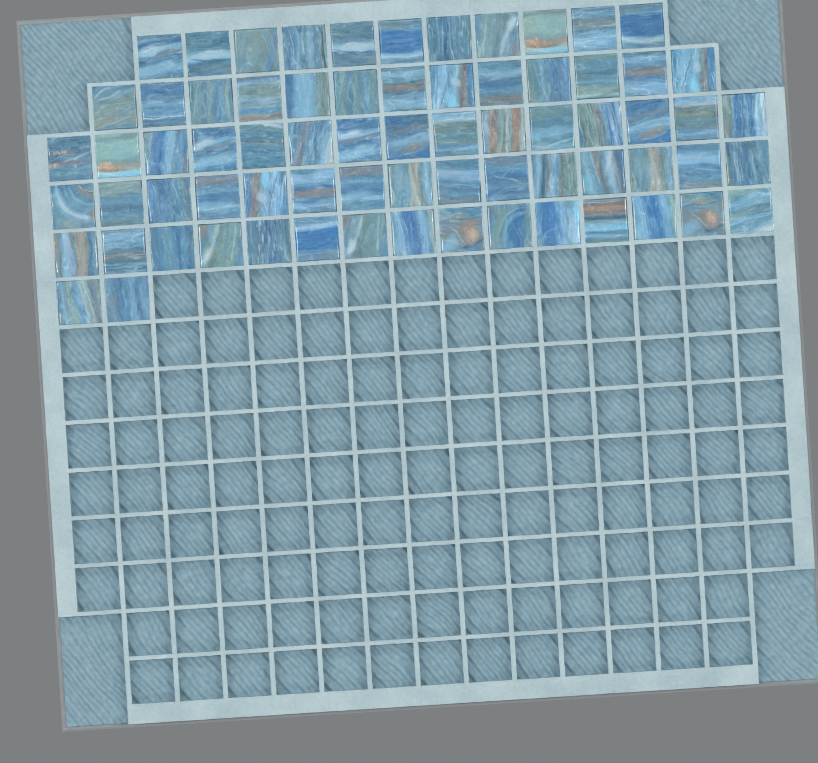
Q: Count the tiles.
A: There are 71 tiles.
